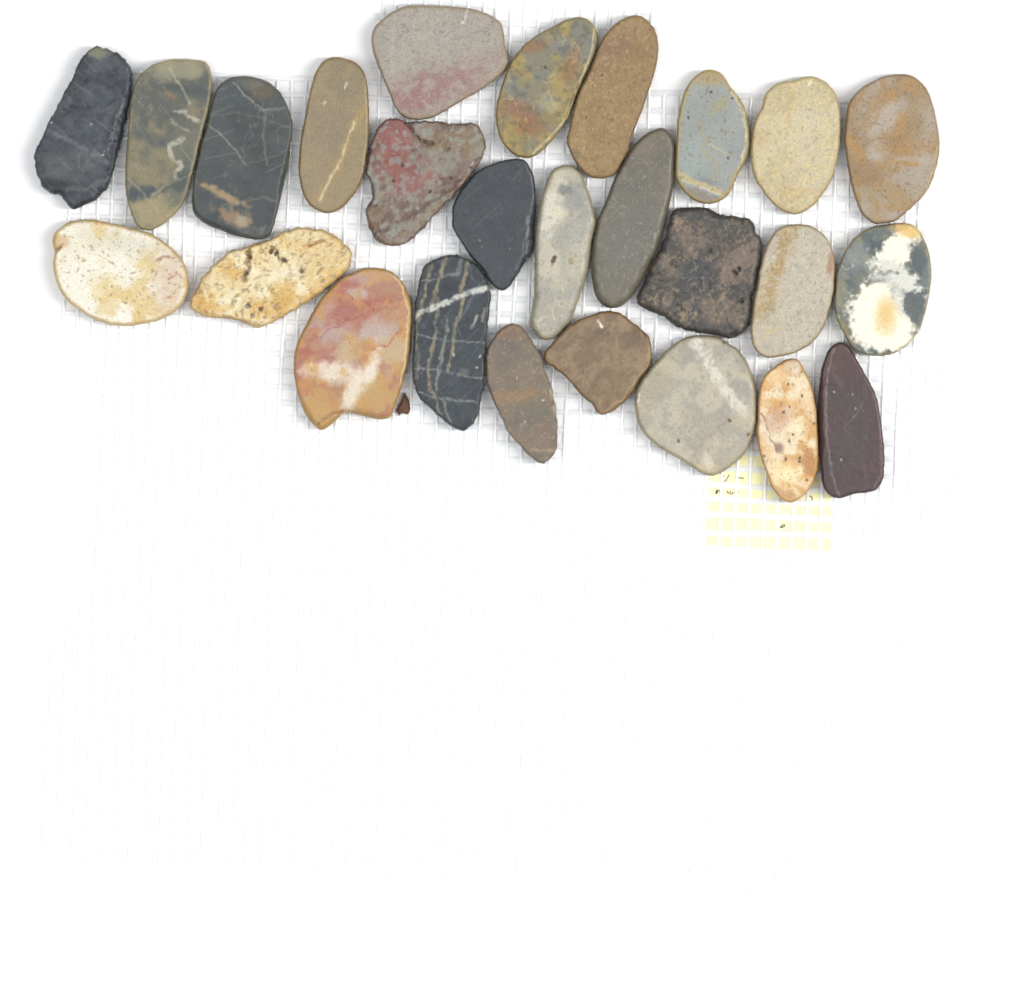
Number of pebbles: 26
